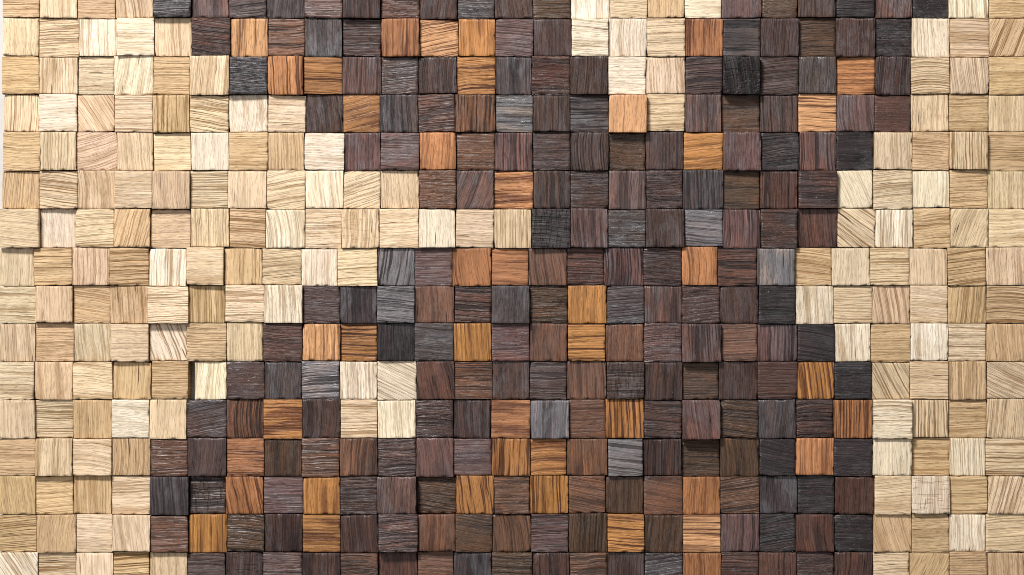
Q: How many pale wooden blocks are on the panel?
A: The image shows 190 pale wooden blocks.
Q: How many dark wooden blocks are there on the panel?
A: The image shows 200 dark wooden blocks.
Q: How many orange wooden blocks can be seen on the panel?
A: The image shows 42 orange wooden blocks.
